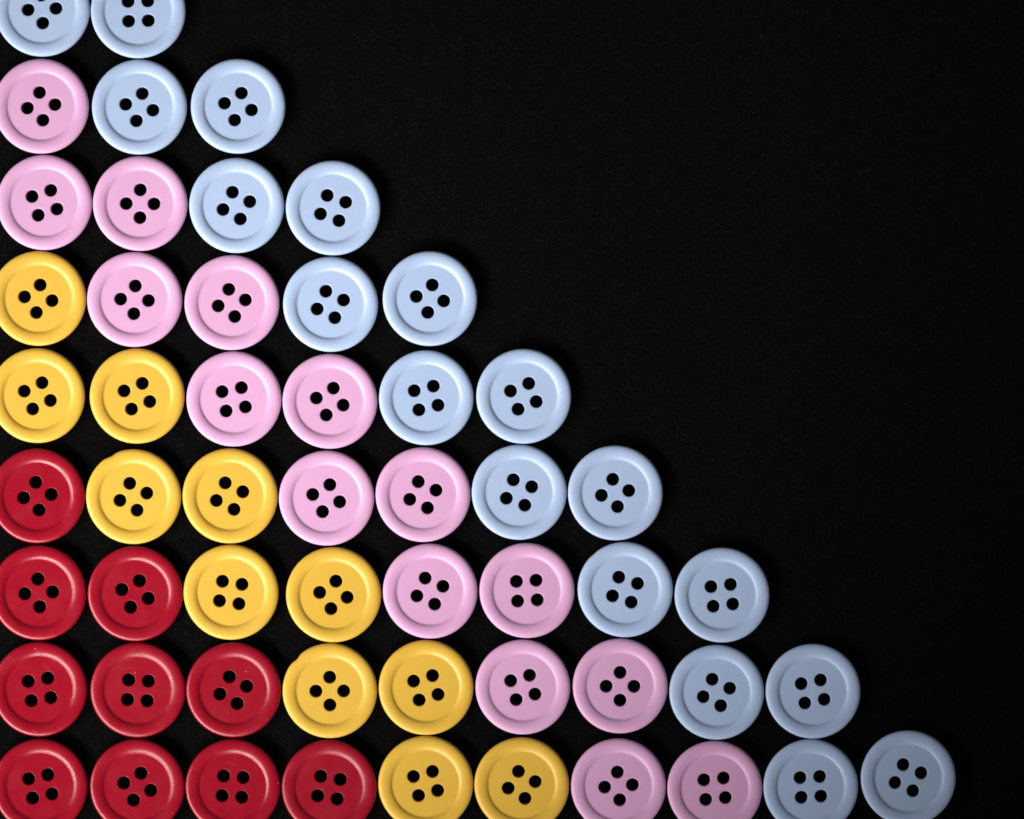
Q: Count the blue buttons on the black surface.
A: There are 18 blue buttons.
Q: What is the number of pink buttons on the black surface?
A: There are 15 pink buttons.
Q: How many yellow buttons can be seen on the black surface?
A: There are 11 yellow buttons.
